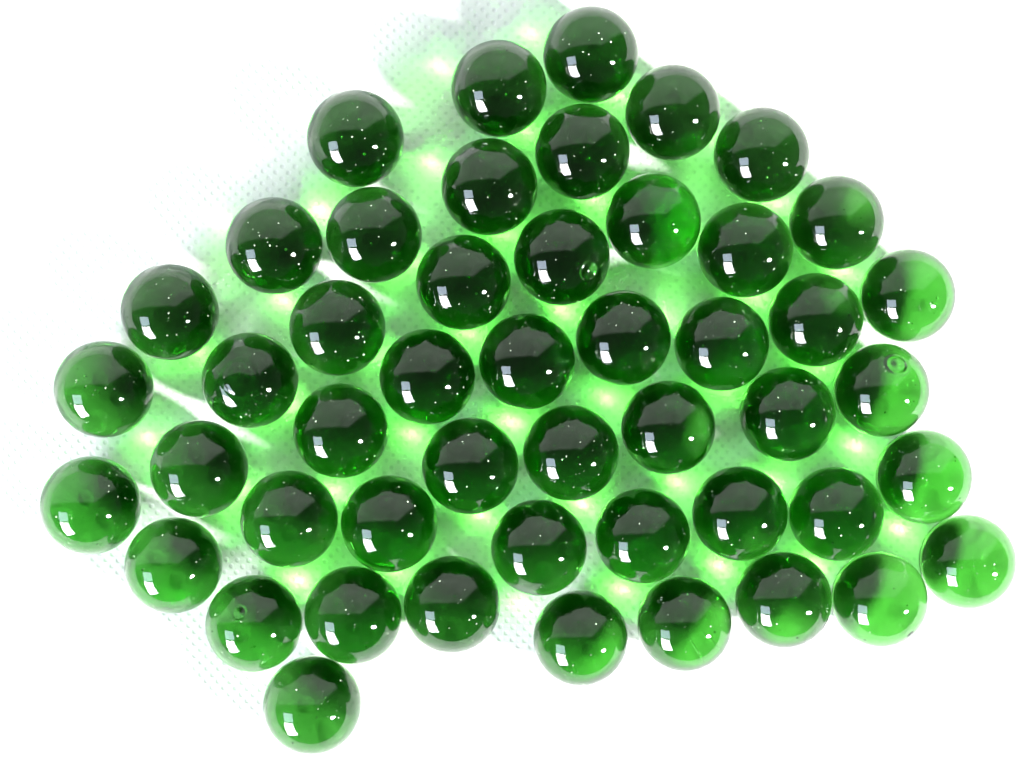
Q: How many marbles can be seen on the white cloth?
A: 49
